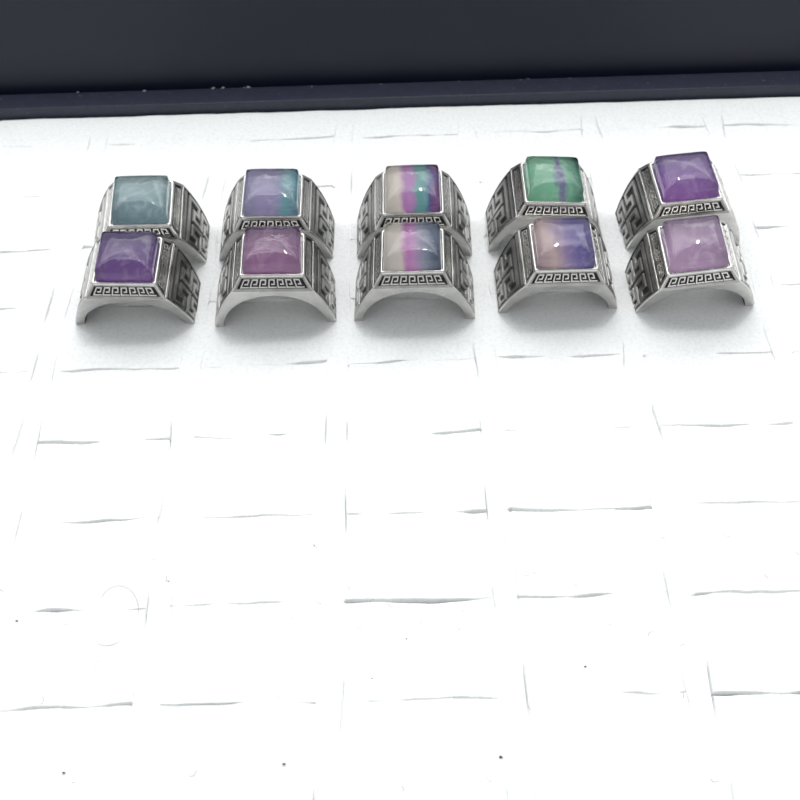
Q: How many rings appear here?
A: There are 10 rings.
